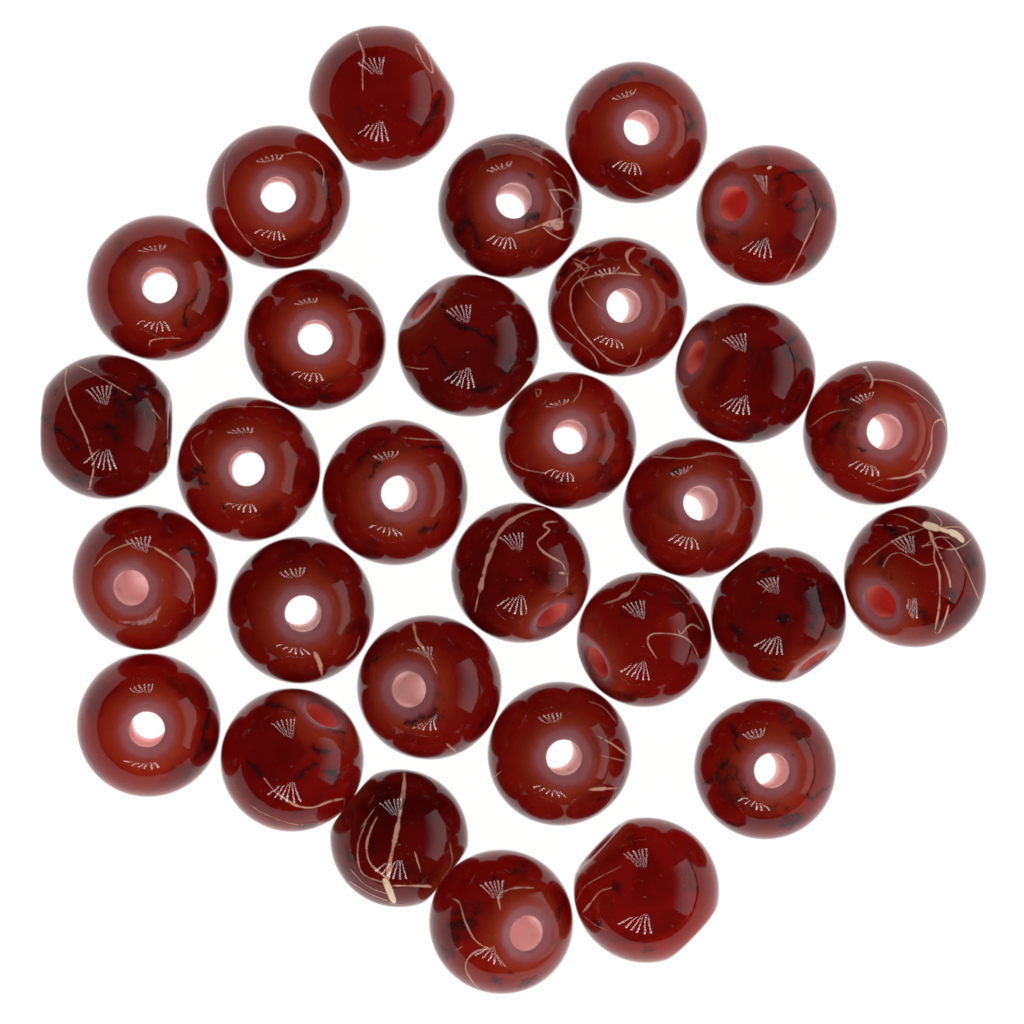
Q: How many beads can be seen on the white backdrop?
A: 30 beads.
